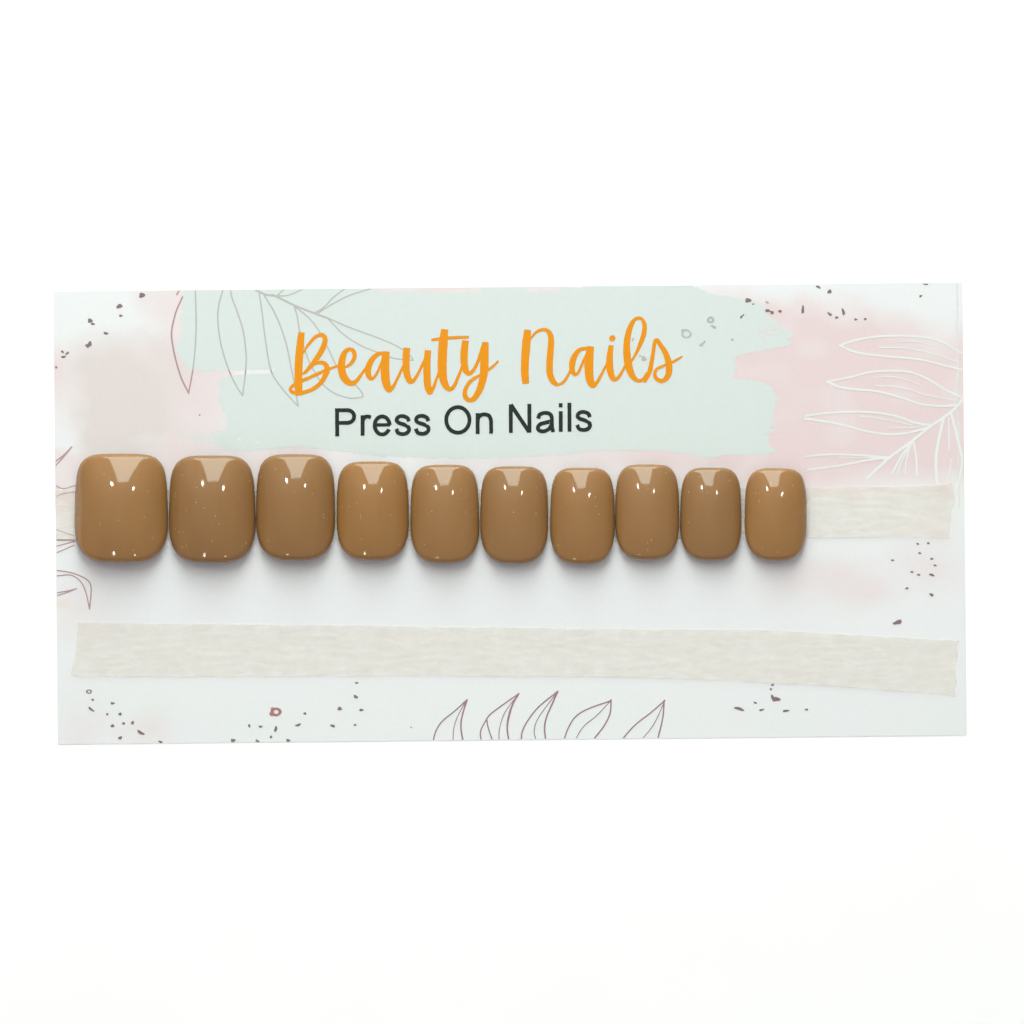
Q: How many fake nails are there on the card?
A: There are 10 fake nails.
